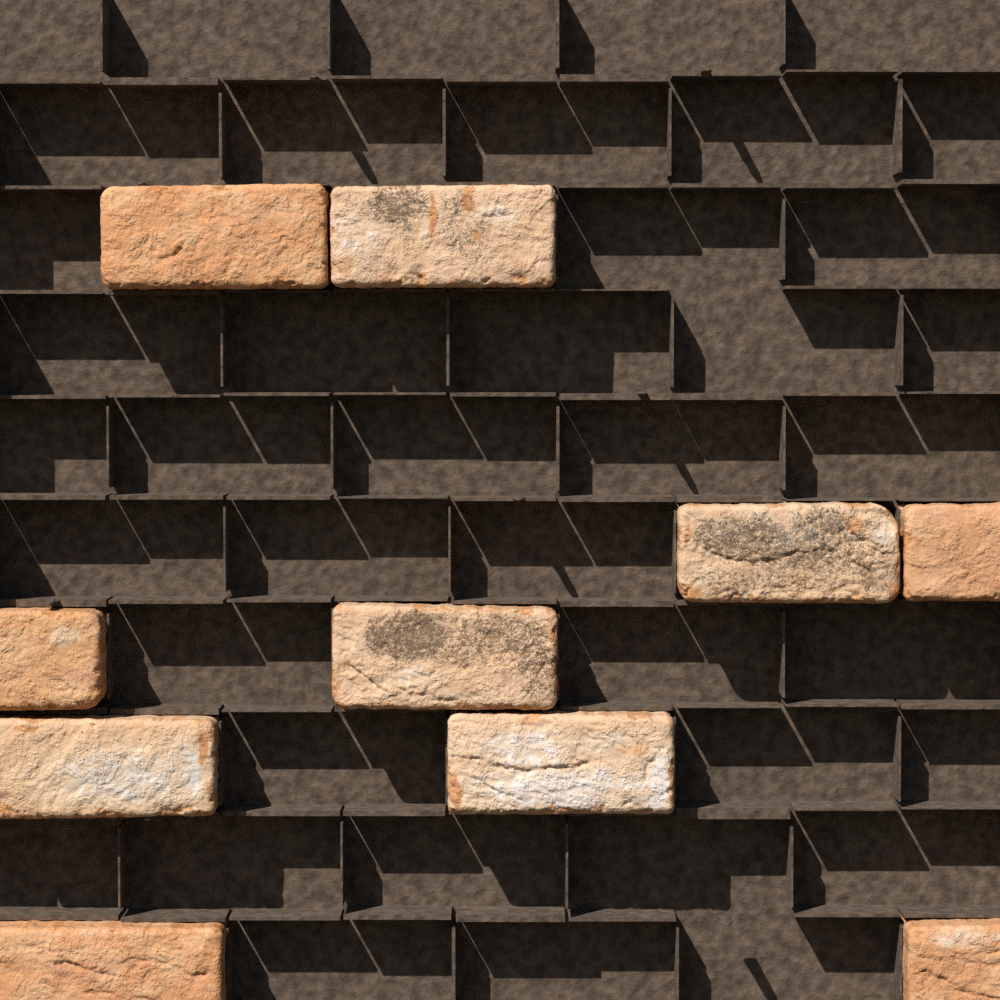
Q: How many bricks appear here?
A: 10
